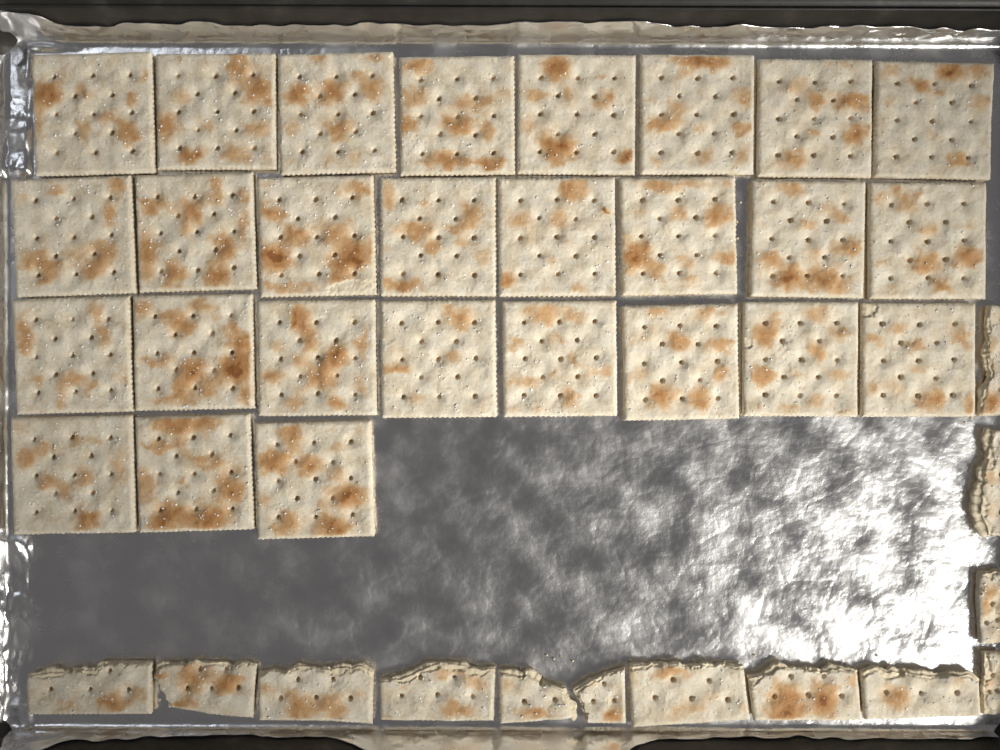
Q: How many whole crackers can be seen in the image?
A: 27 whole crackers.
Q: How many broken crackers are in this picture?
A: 13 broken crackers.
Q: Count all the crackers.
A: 40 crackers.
